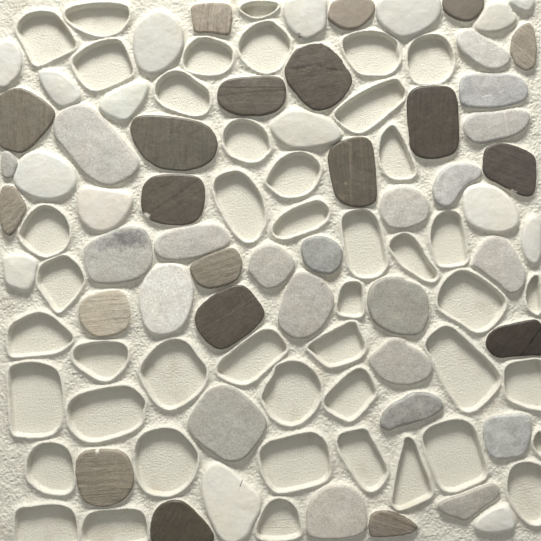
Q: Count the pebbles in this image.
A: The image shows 57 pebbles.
